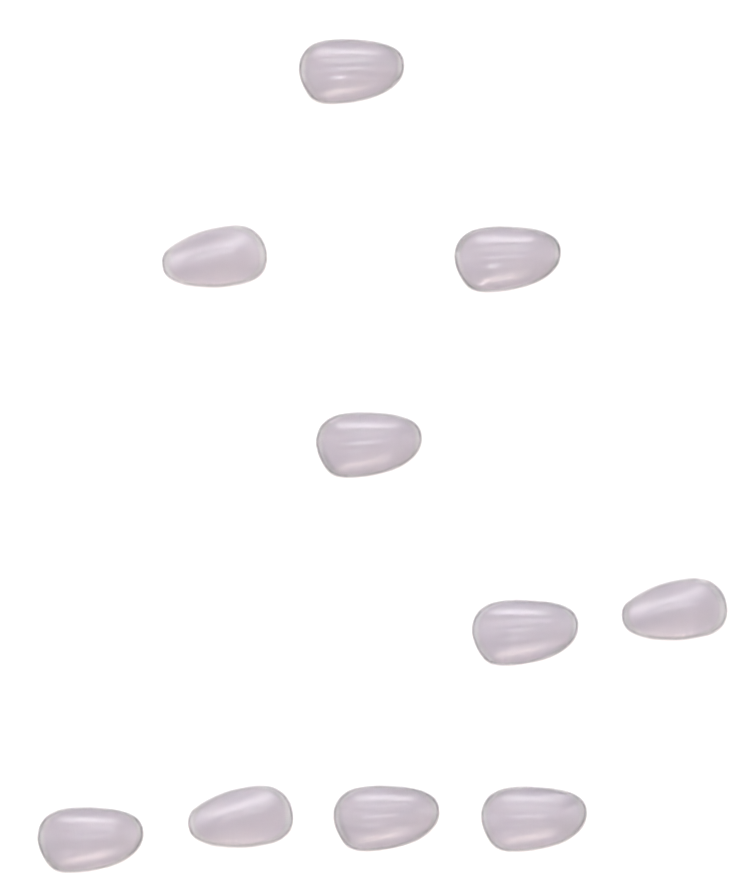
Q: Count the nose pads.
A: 10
